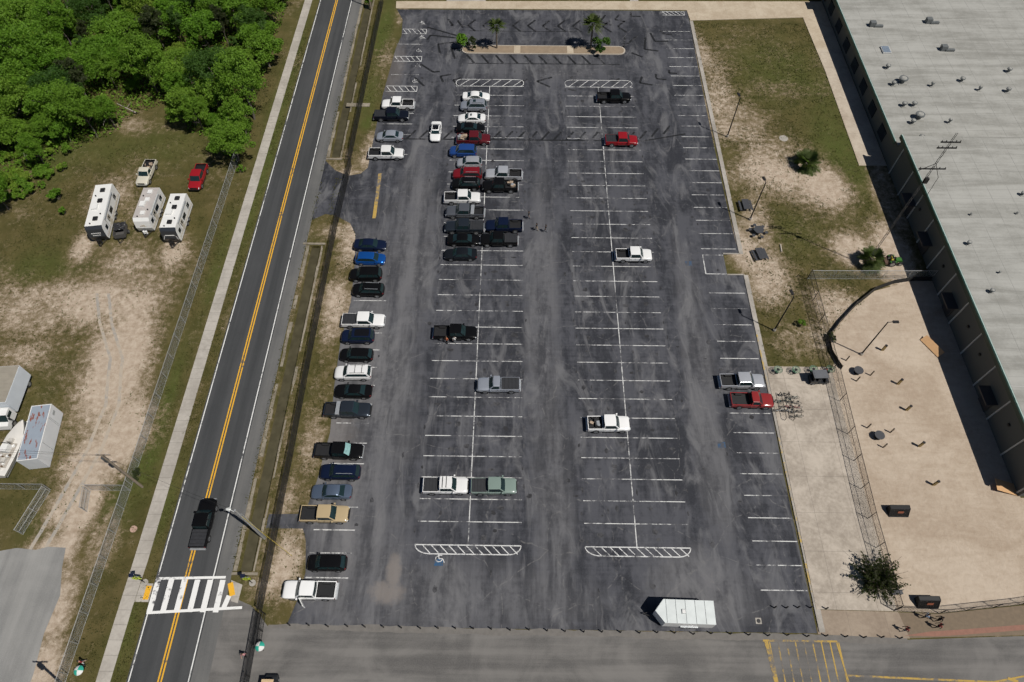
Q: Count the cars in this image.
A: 23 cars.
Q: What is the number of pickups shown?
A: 29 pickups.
